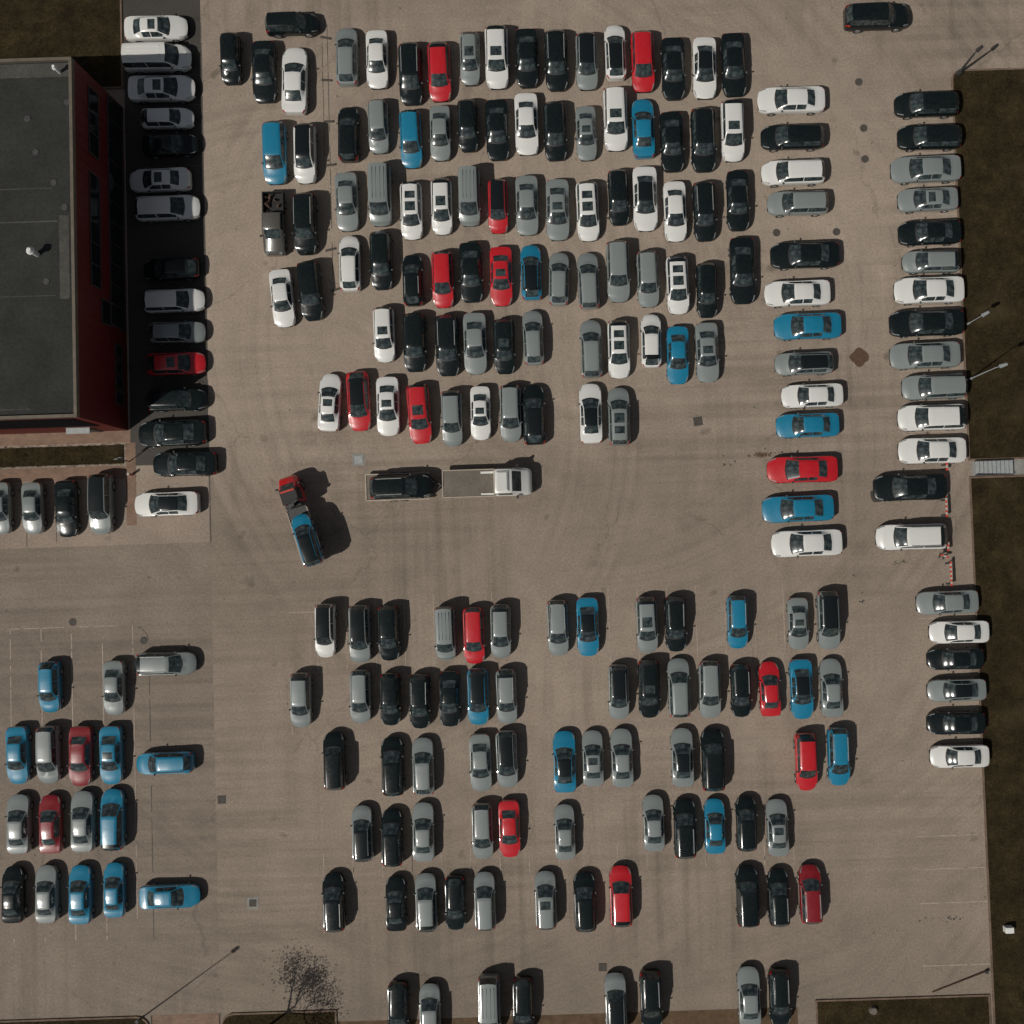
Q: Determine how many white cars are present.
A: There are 44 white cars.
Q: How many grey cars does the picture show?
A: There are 74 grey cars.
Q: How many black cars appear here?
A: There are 69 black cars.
